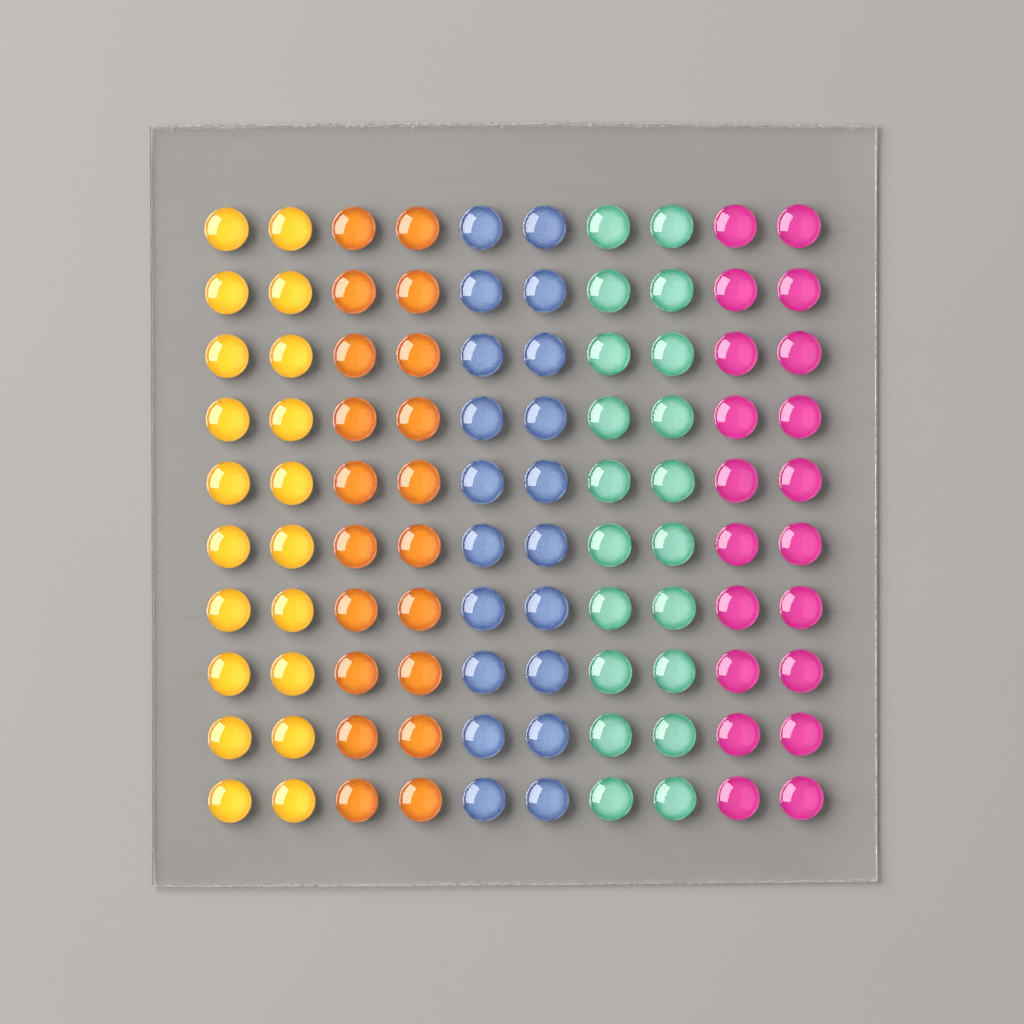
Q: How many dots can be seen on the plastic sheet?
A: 100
